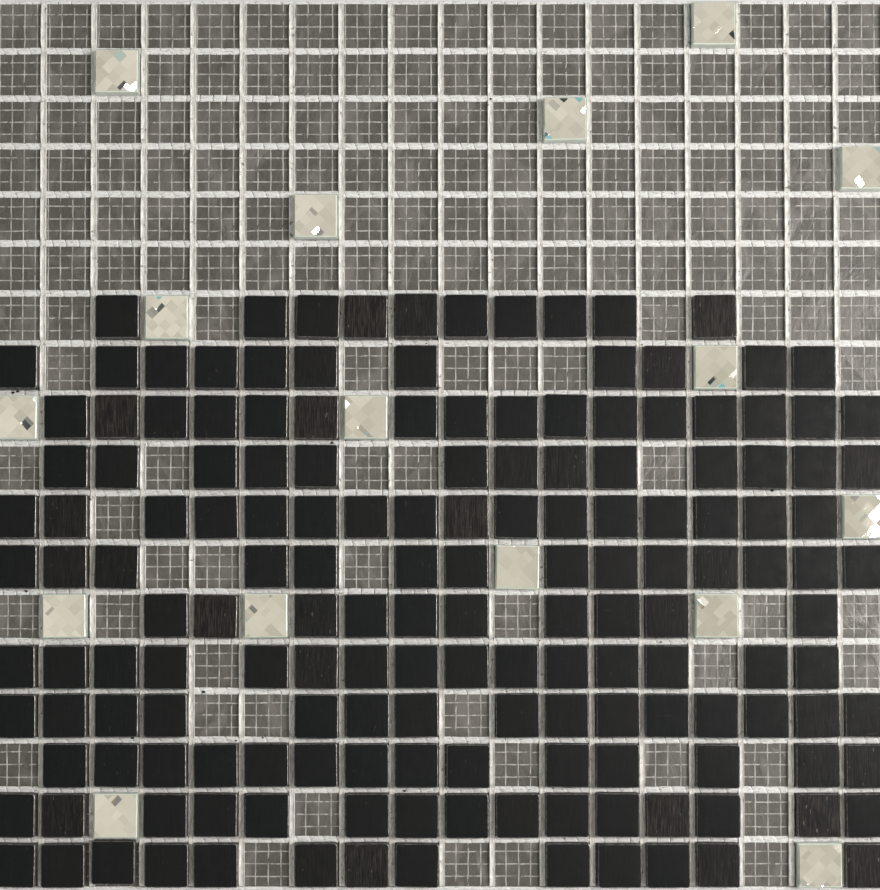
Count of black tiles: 162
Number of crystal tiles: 16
